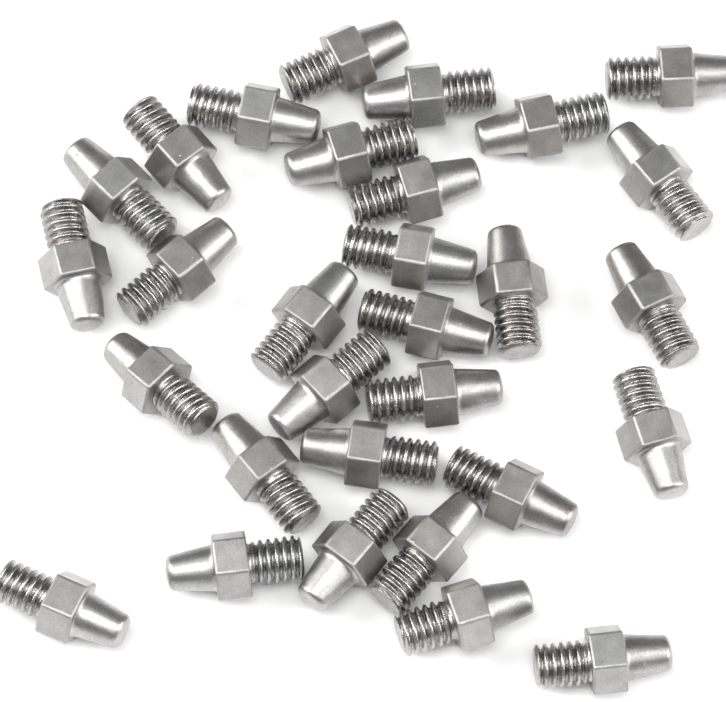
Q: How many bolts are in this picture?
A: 30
